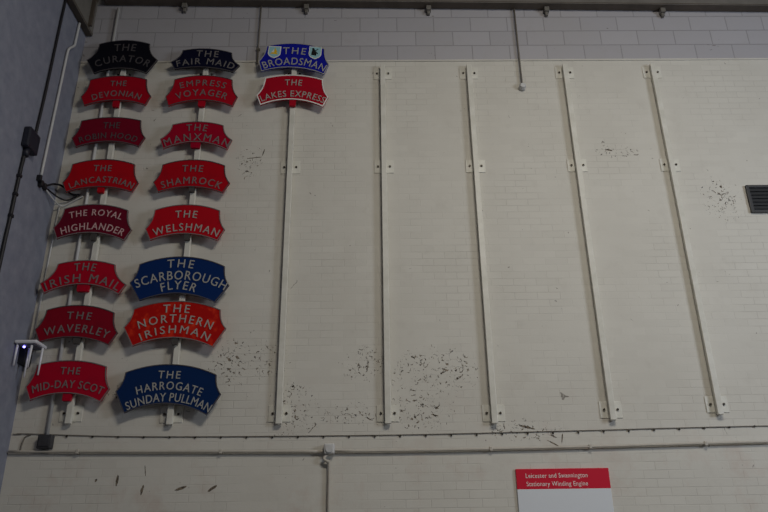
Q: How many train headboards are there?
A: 18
